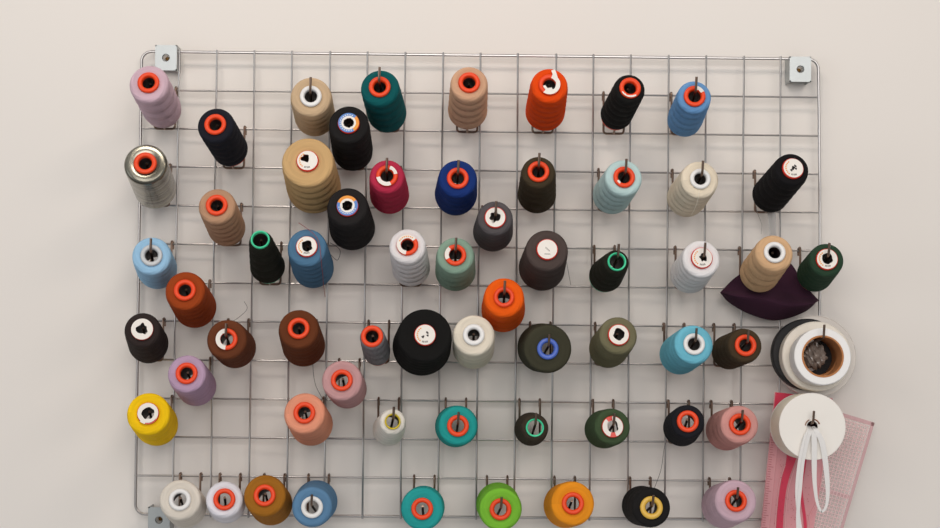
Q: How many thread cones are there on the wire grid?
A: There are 61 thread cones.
